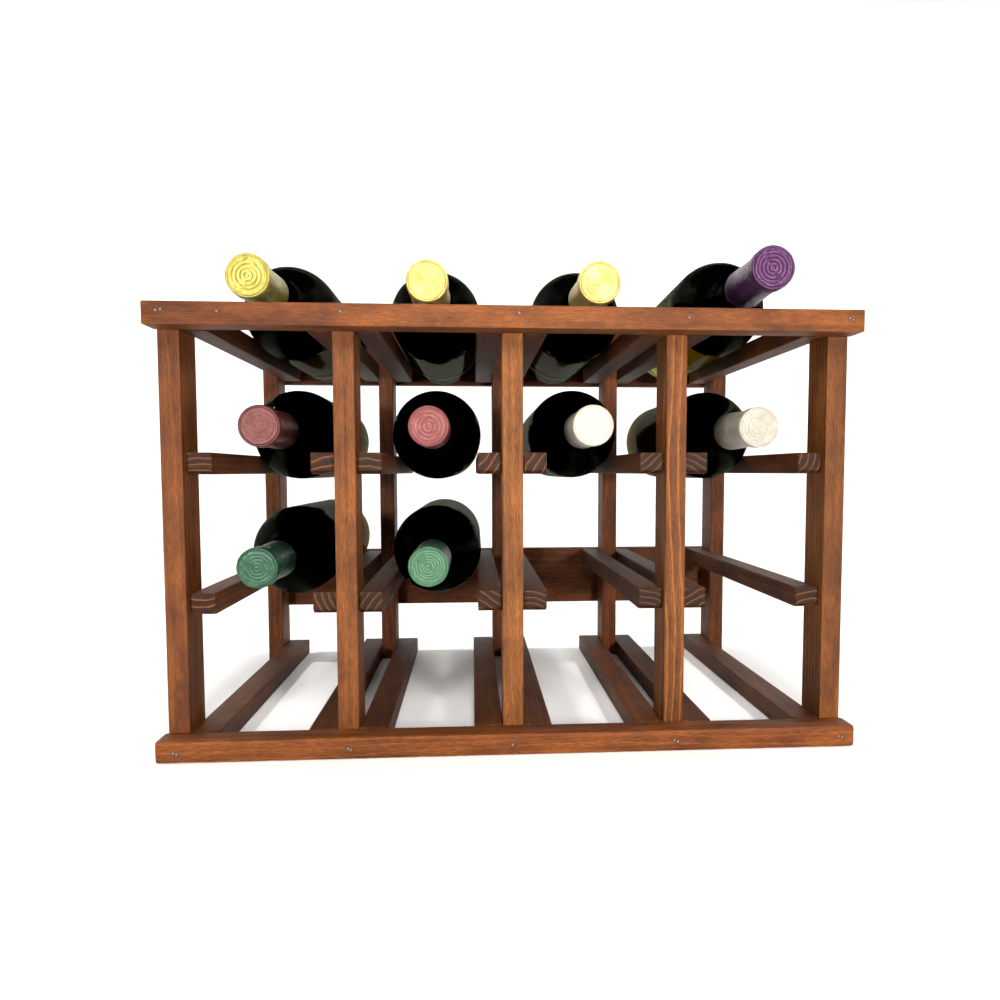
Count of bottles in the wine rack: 10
